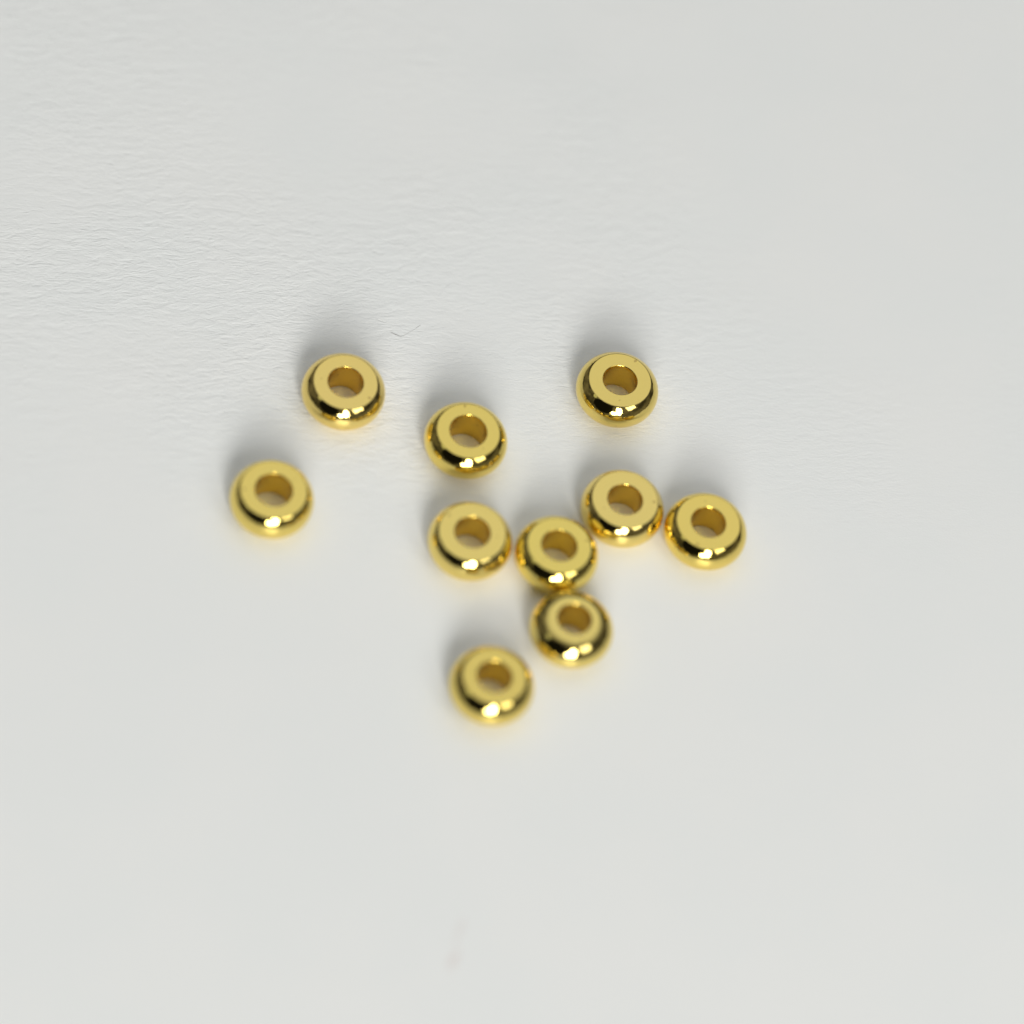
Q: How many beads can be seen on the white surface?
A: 10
